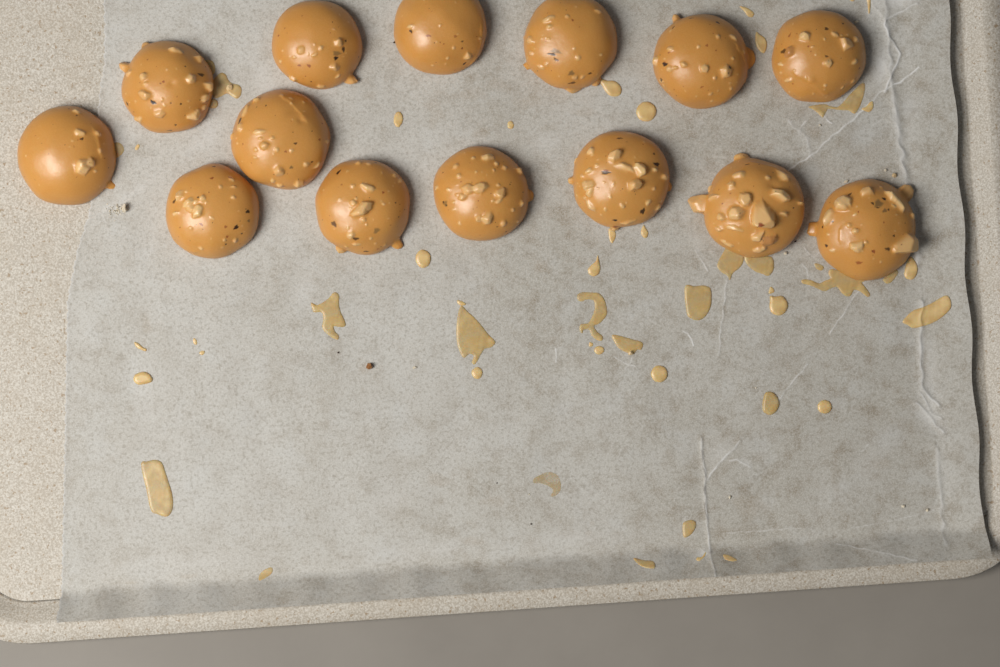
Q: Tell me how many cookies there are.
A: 14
